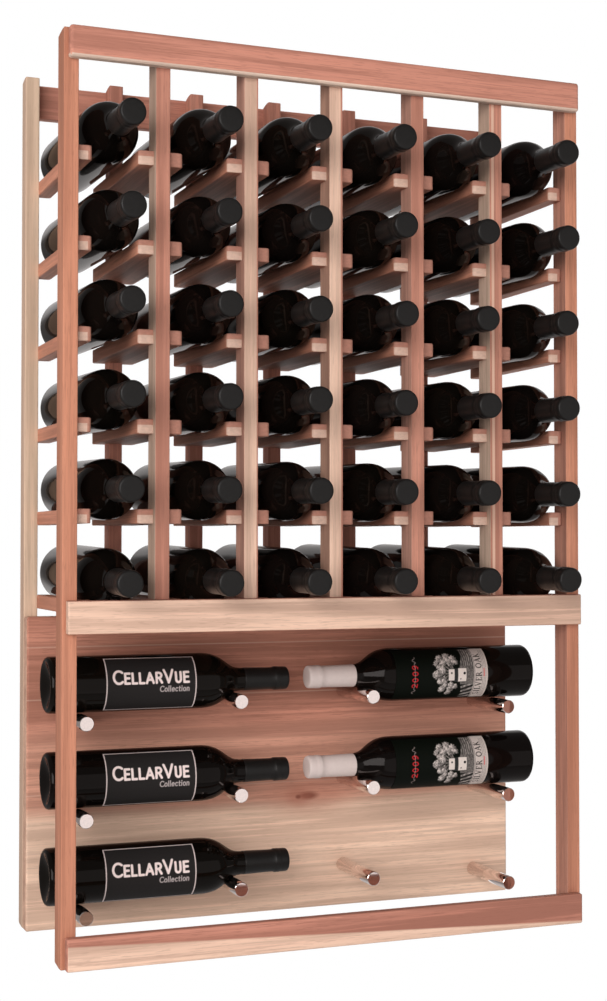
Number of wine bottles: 41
